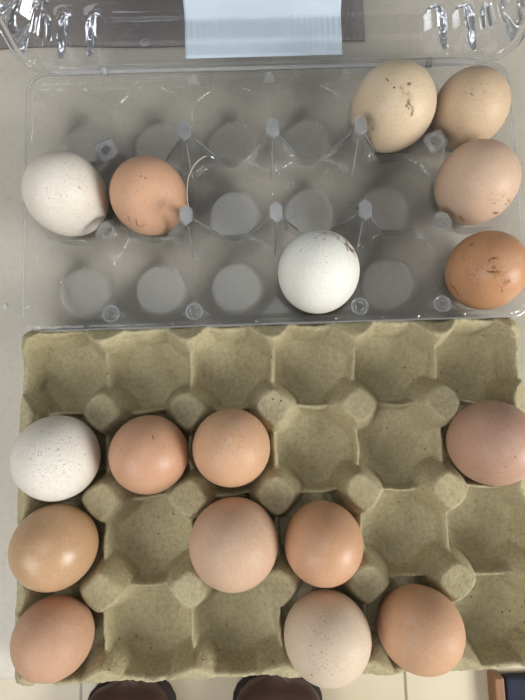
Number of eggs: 17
